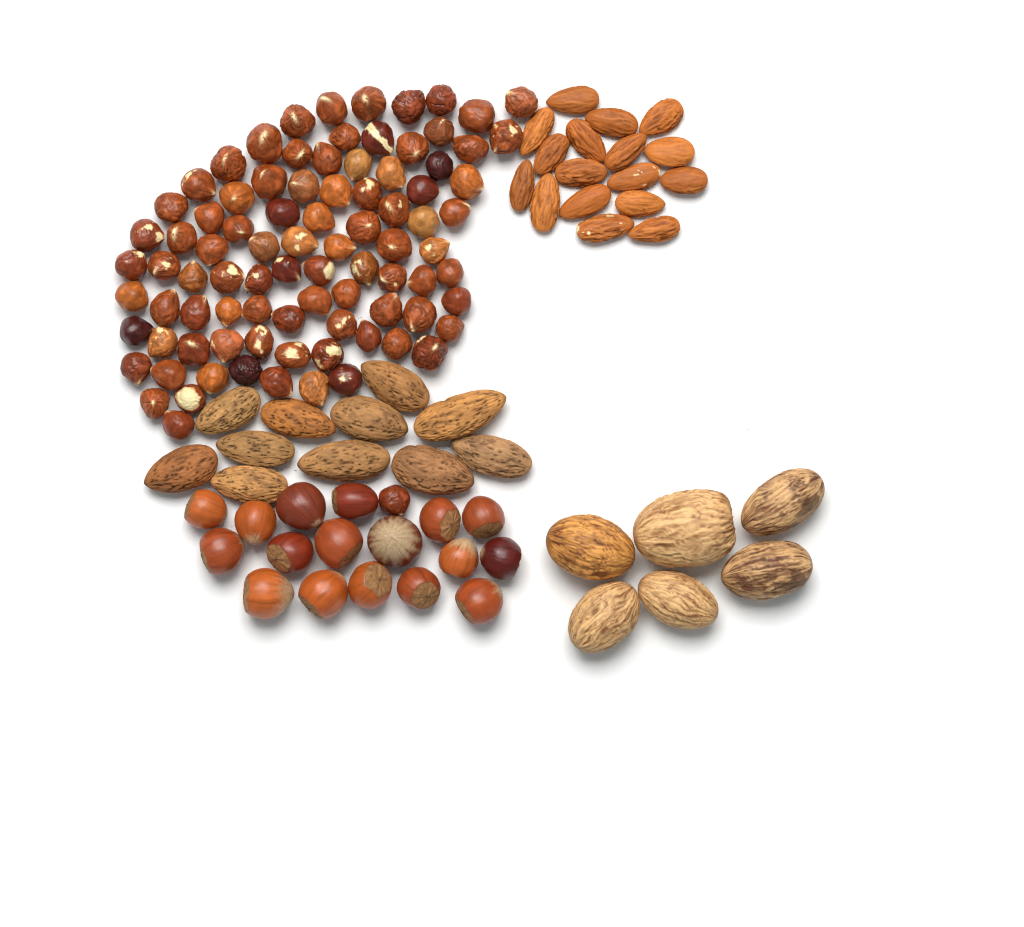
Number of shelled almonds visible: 17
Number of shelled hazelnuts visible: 90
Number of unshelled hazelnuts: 17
